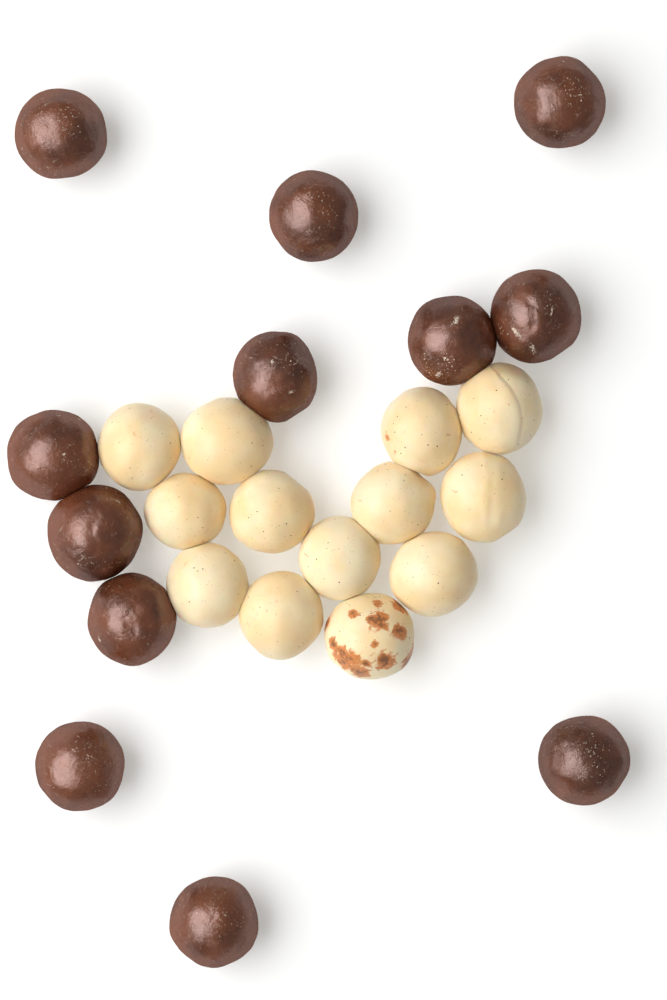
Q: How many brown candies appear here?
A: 12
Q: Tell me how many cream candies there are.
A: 13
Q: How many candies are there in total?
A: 25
